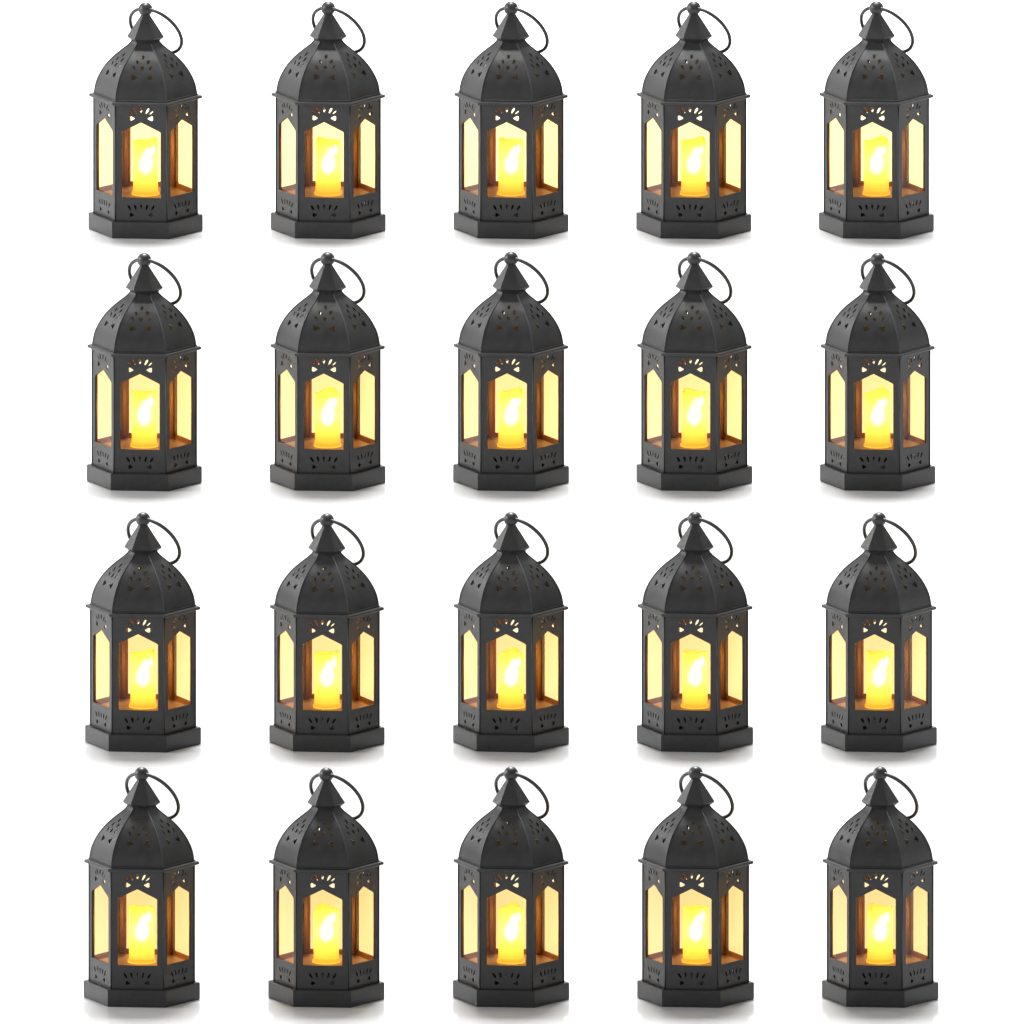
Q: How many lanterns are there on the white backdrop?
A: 20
